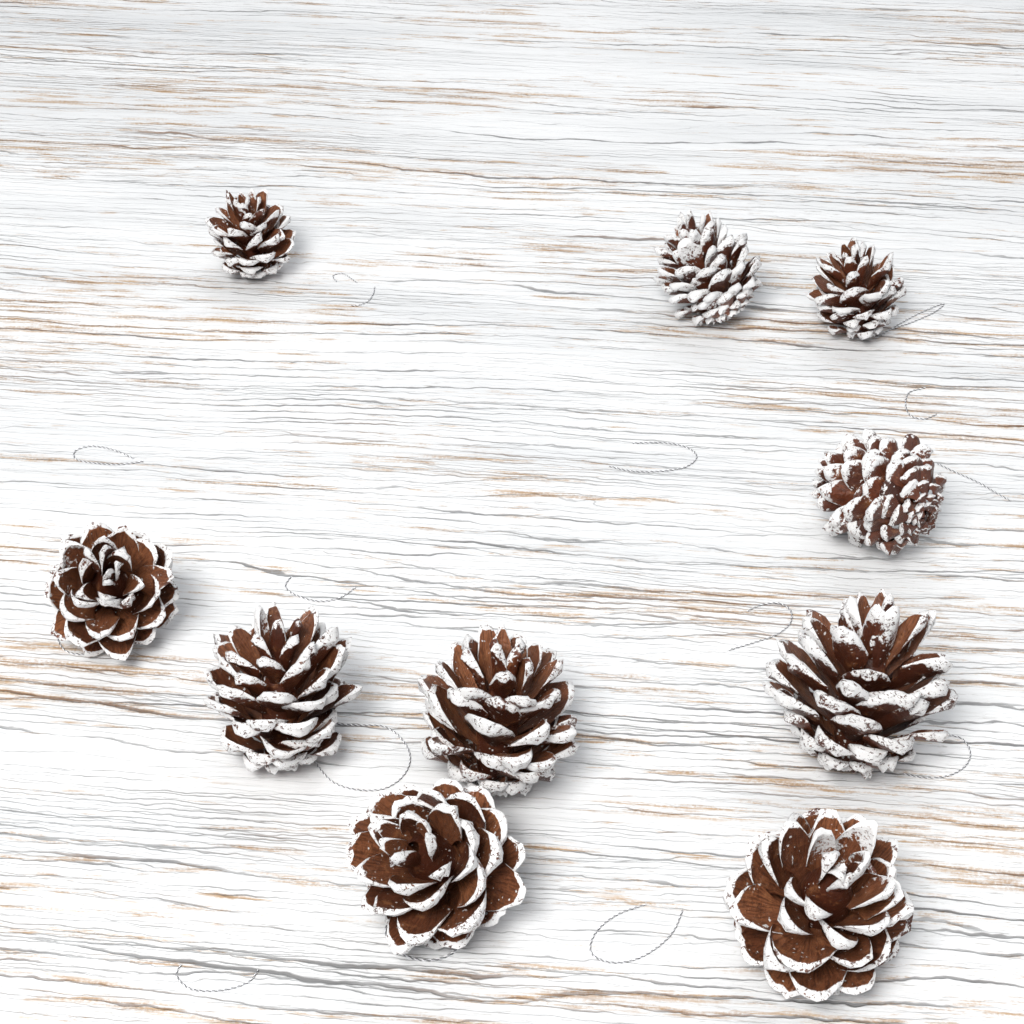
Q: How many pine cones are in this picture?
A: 10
